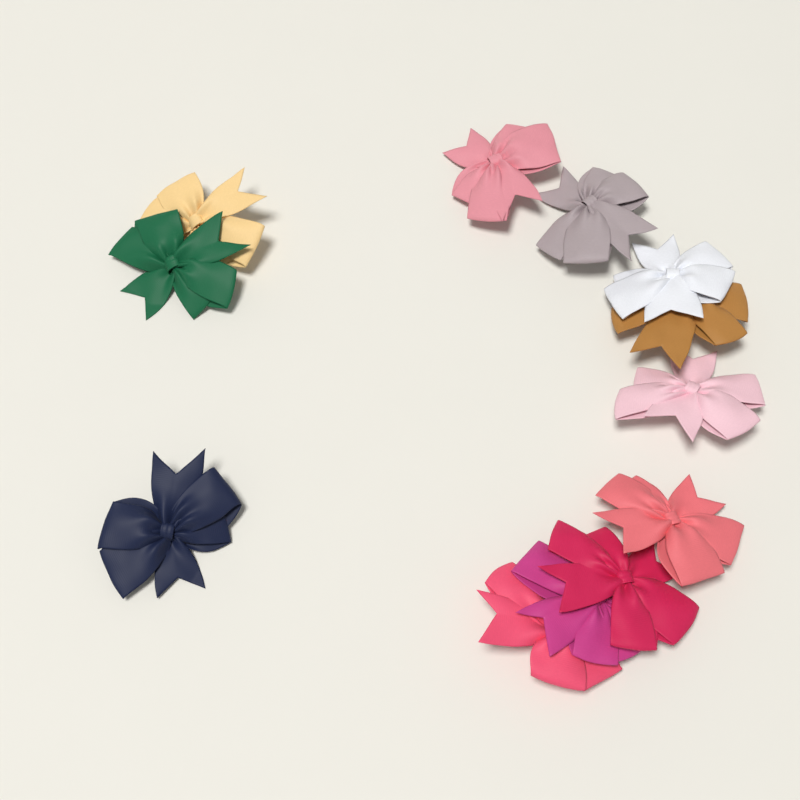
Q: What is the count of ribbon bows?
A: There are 12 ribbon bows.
